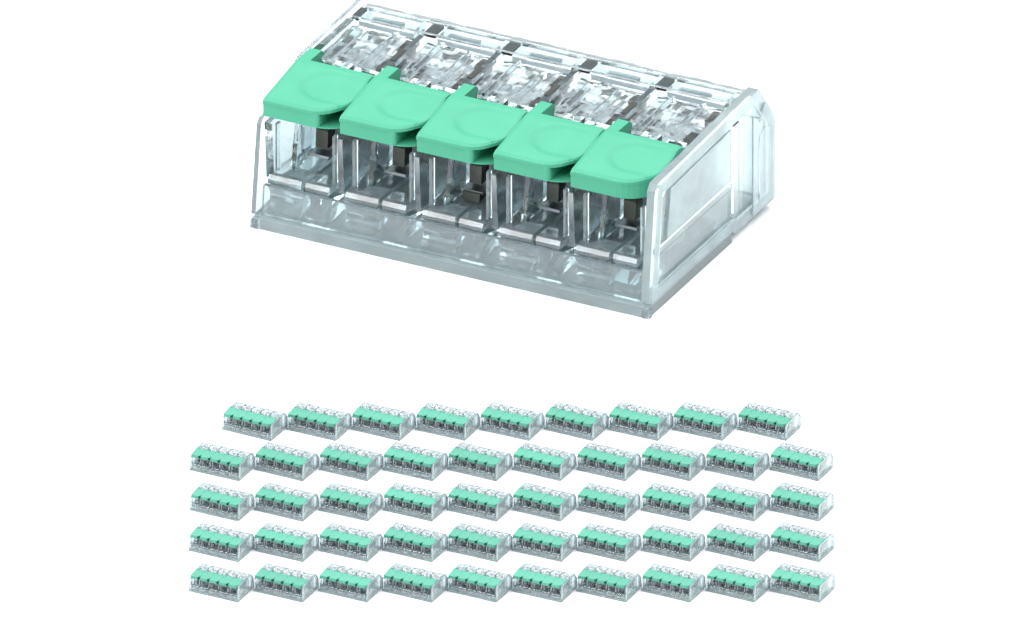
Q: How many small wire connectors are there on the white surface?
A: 49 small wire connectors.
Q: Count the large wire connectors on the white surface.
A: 1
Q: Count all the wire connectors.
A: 50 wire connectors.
